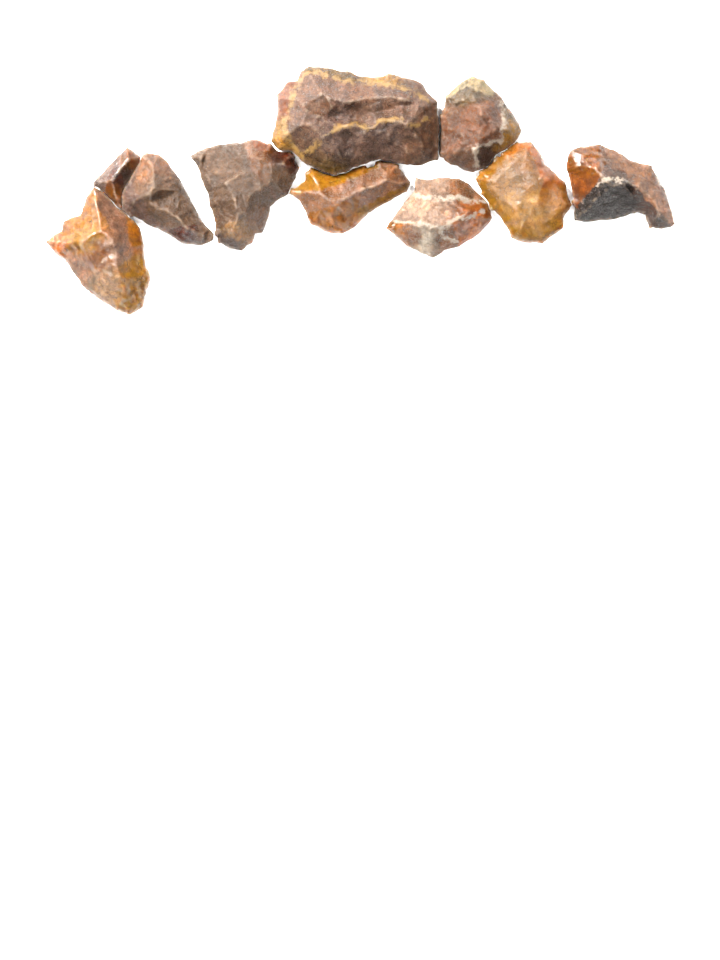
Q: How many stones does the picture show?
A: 10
